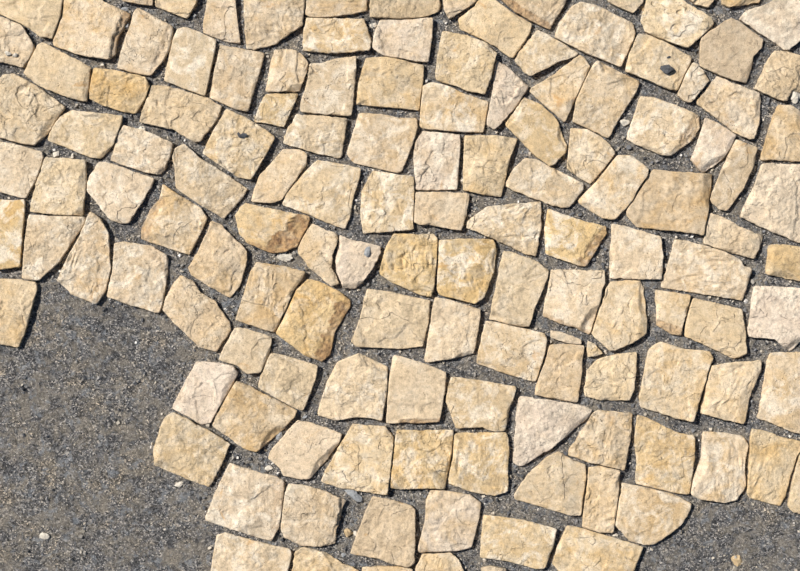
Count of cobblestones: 136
